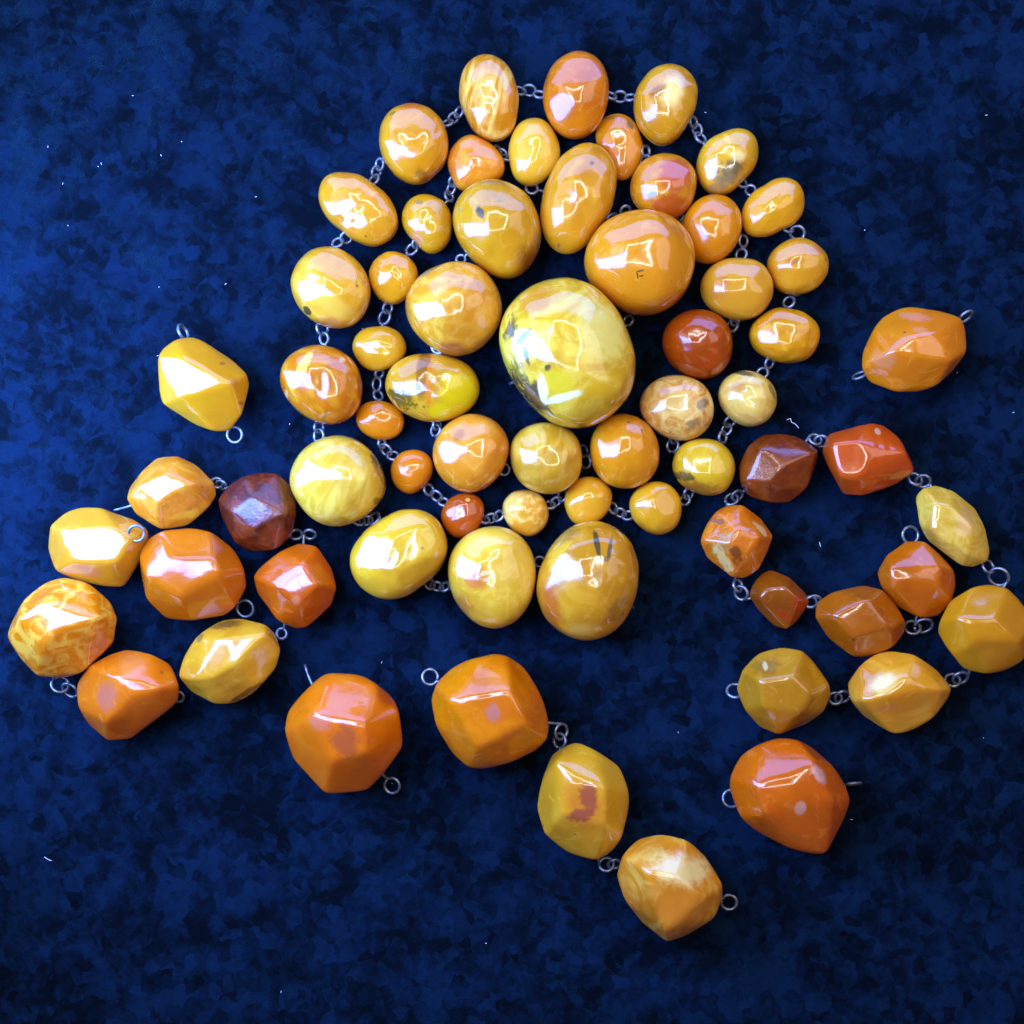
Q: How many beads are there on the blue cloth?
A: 68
